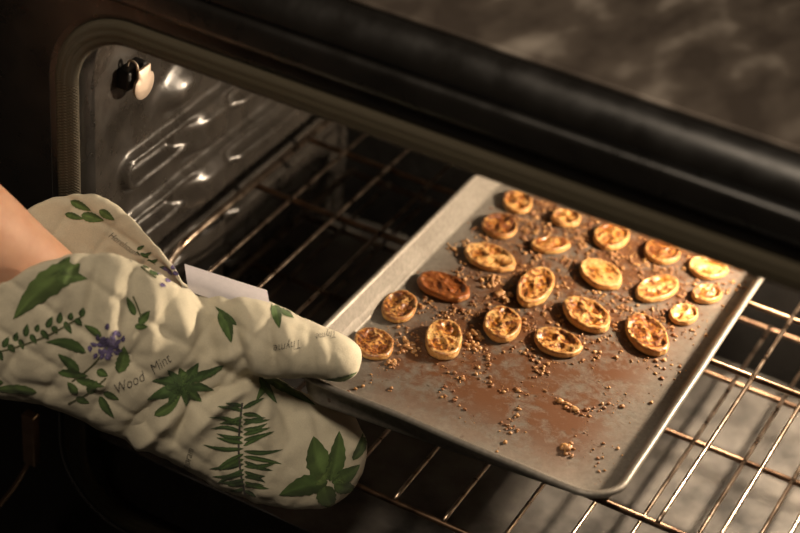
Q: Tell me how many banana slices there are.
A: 21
